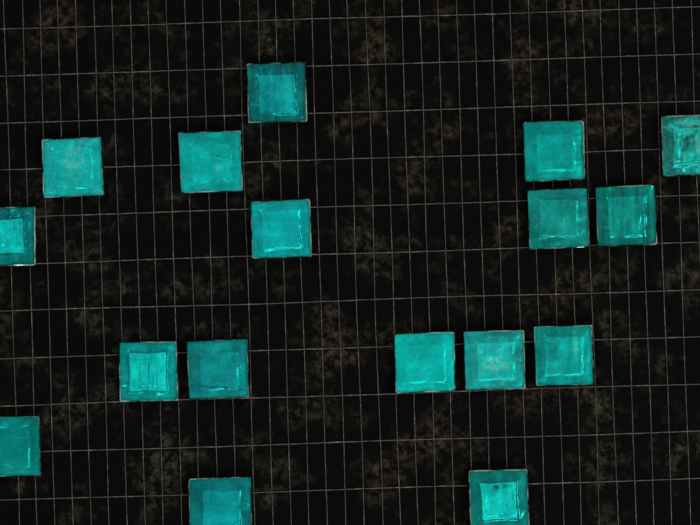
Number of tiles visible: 17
